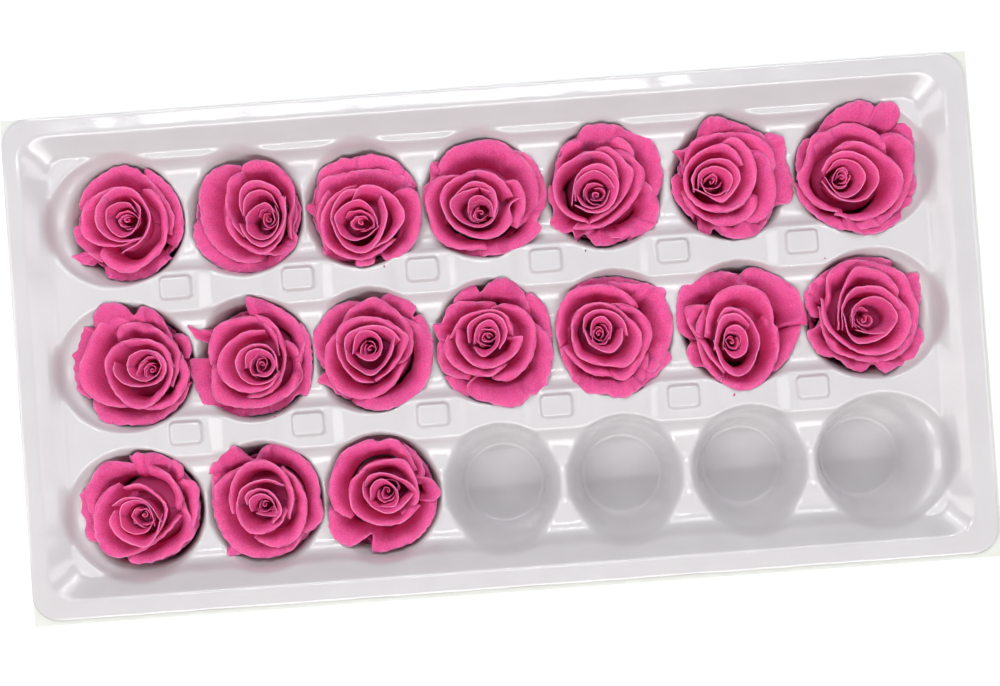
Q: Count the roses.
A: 17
